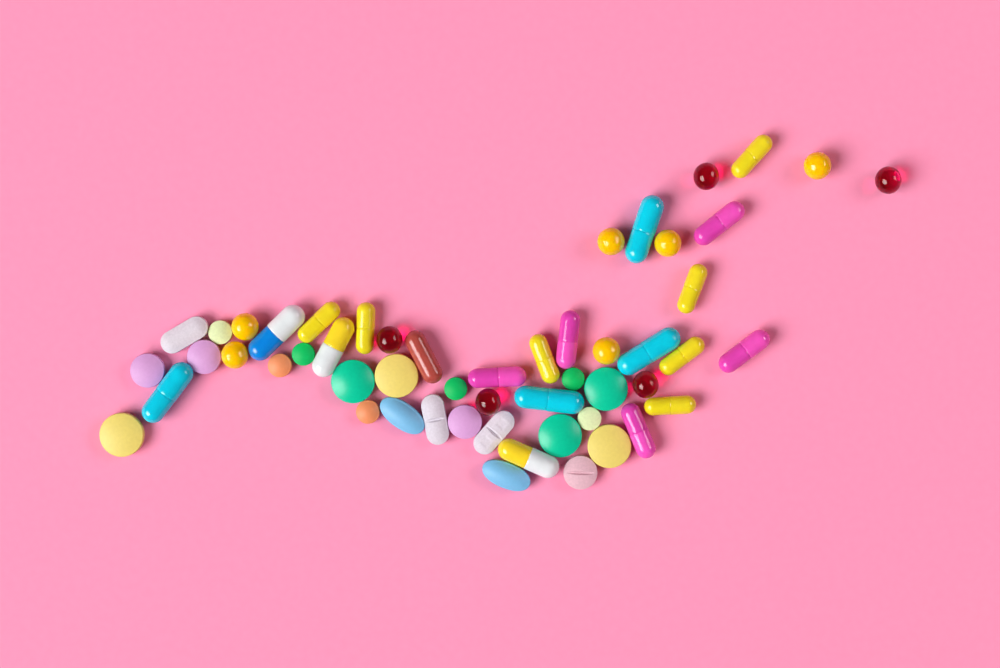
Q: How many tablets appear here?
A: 22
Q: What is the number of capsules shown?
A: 20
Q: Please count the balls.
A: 11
